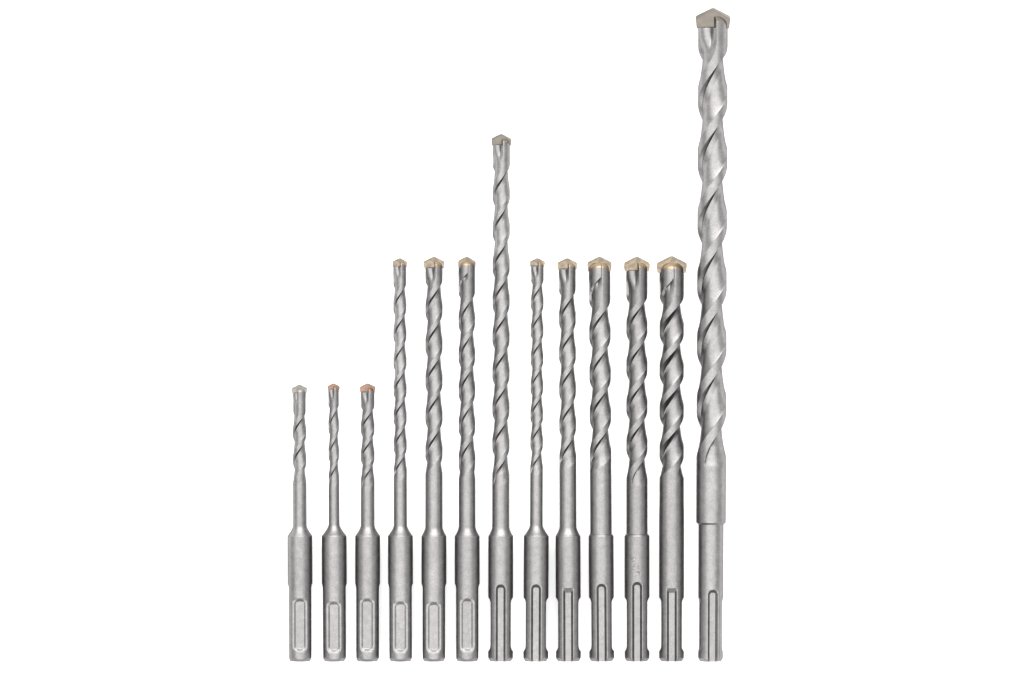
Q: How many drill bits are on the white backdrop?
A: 13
